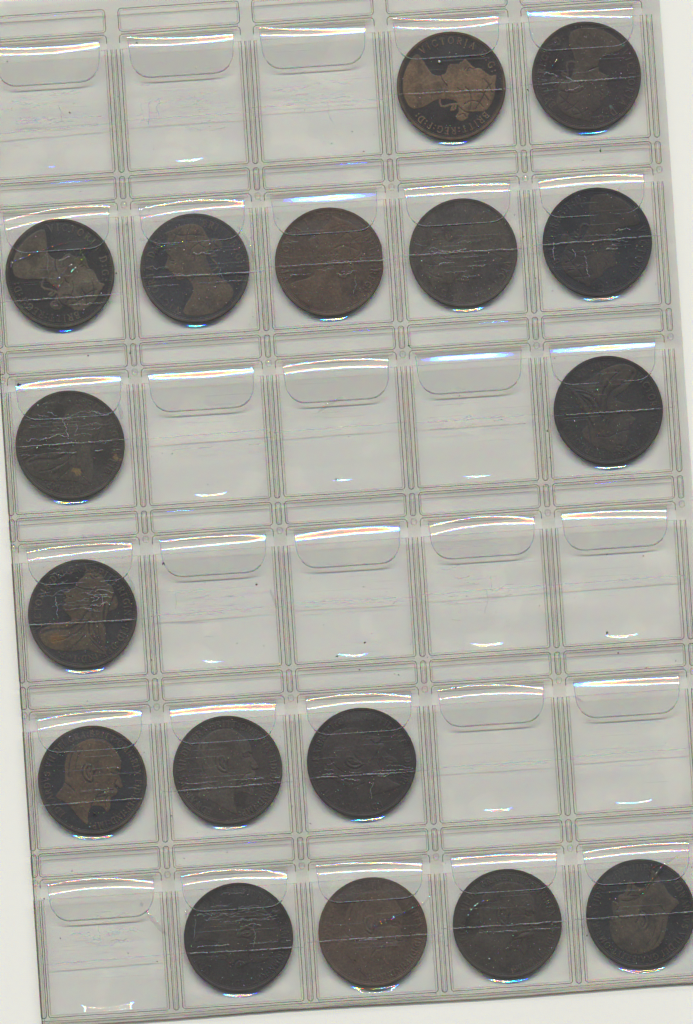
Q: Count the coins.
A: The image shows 17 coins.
